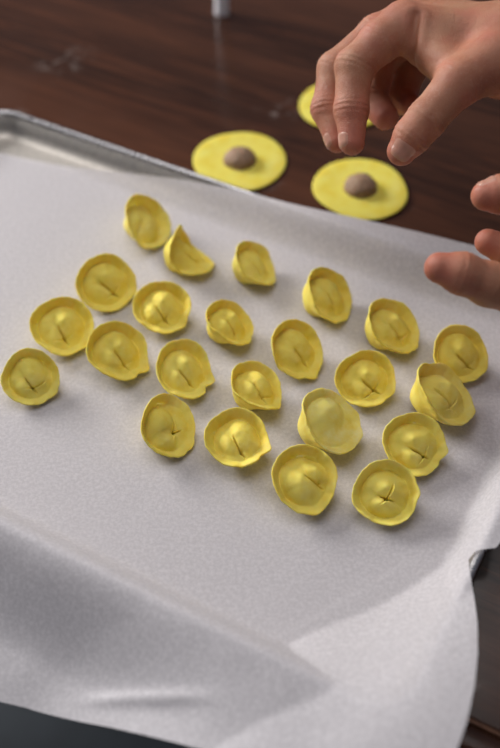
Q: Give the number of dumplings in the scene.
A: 23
